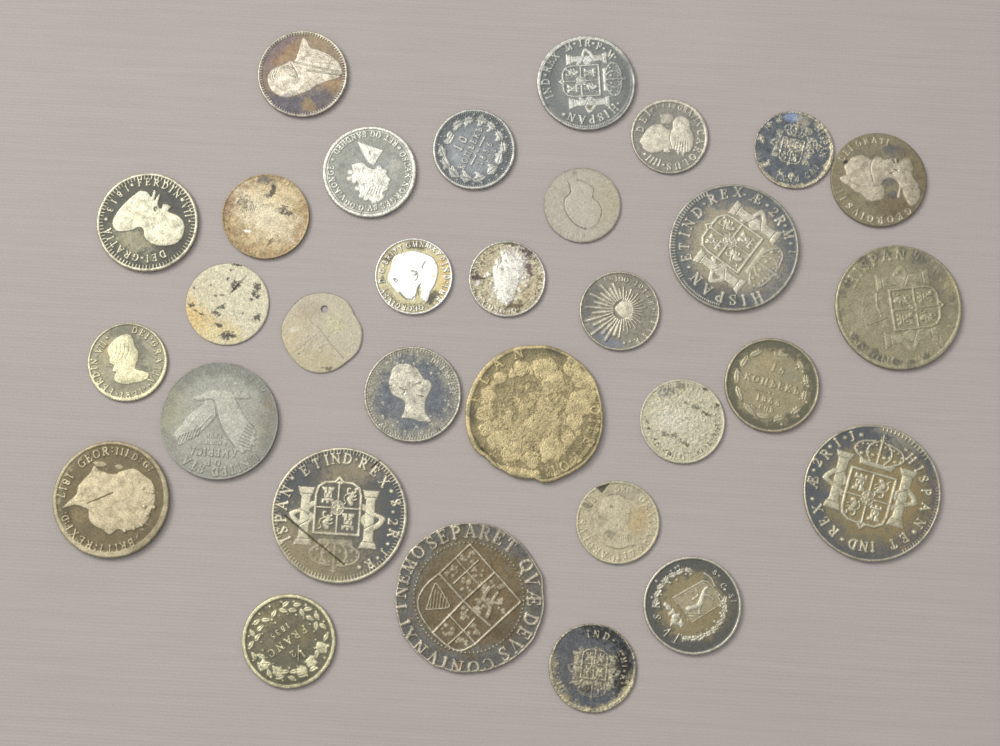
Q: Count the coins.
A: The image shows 31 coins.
